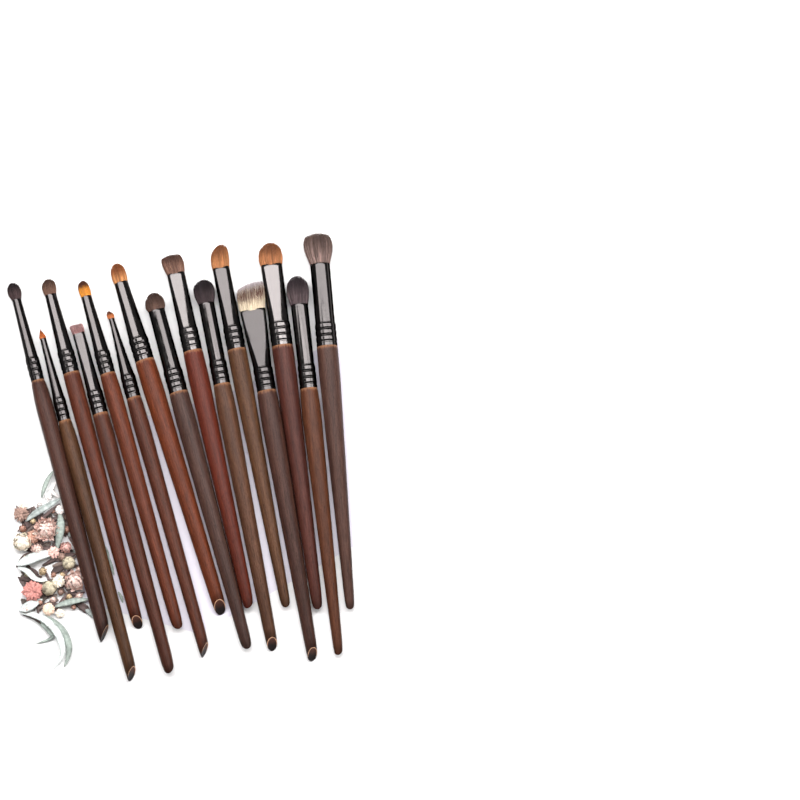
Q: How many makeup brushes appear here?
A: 15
